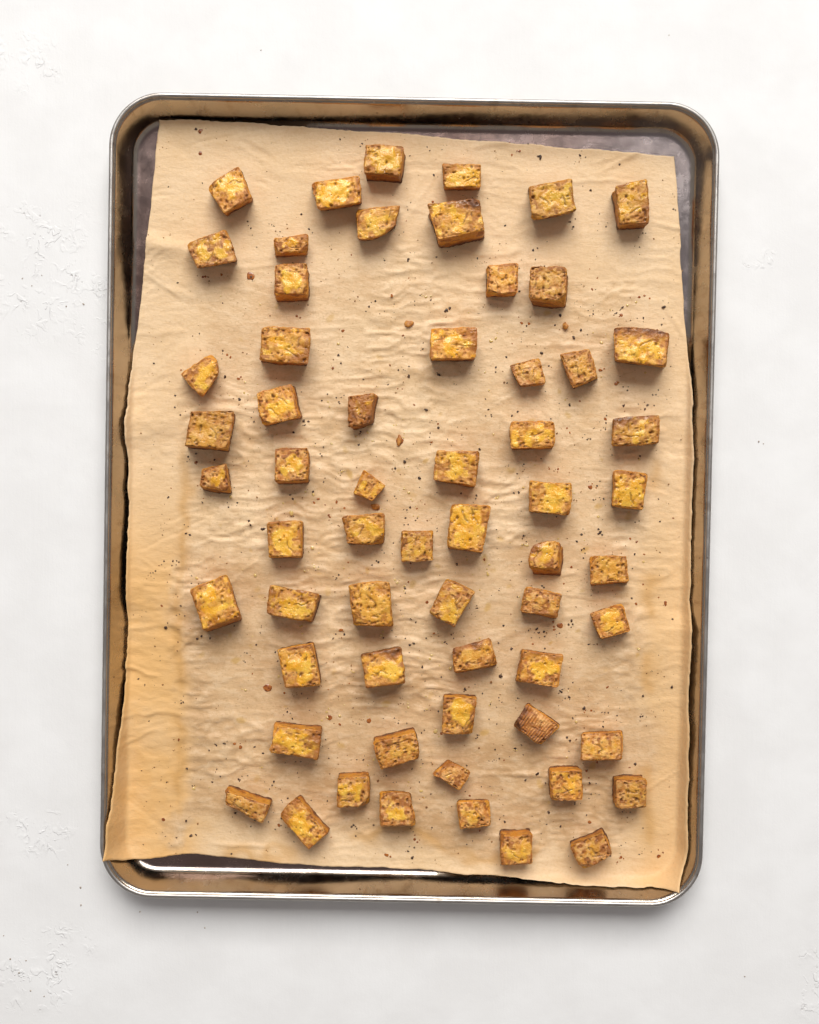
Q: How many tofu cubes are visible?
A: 61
